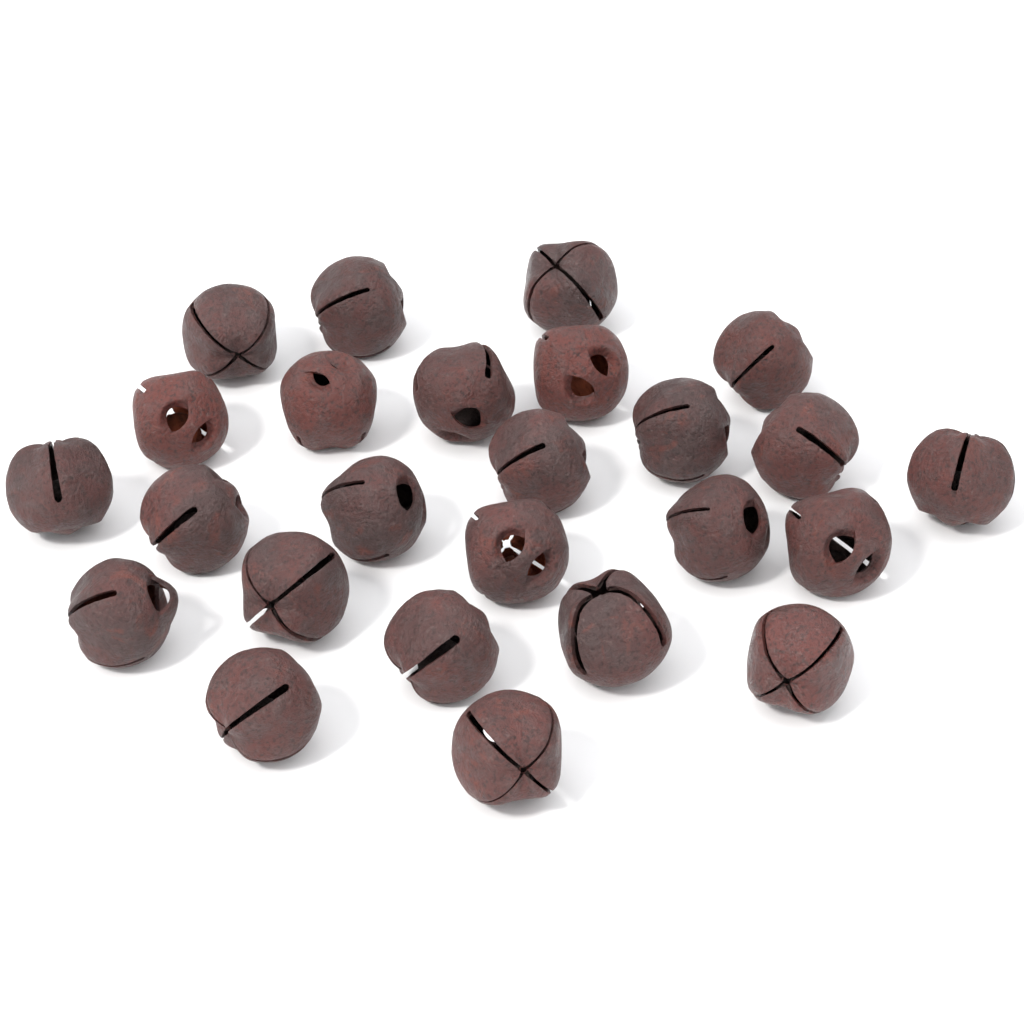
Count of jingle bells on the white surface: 25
